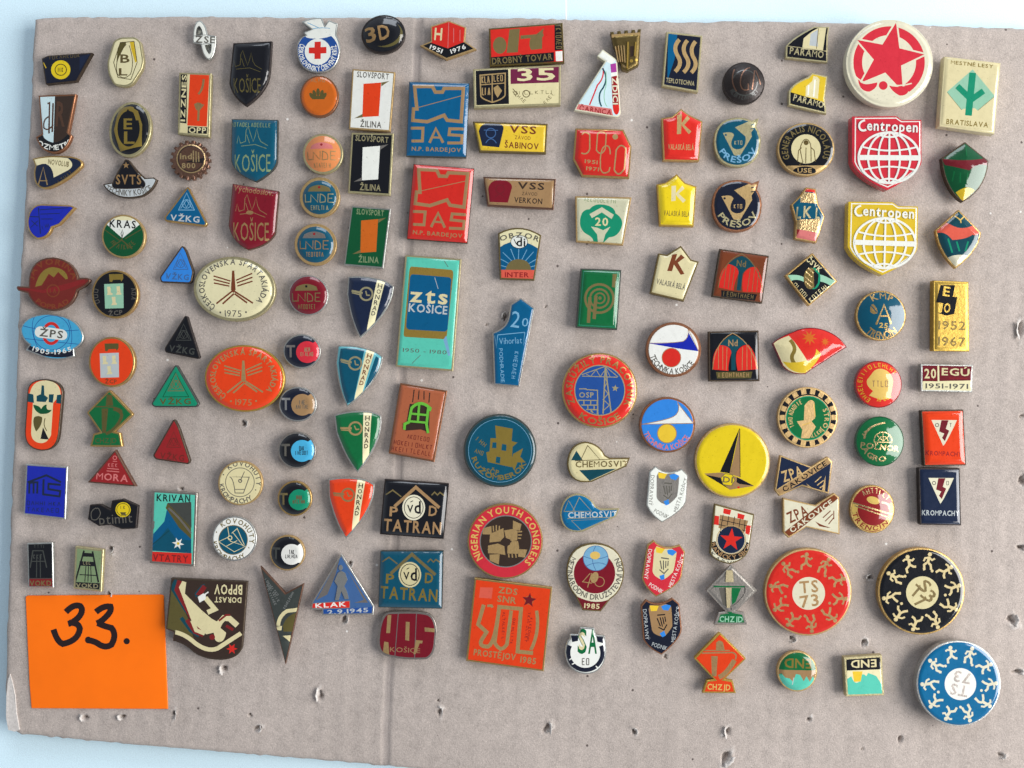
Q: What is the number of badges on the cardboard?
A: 130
